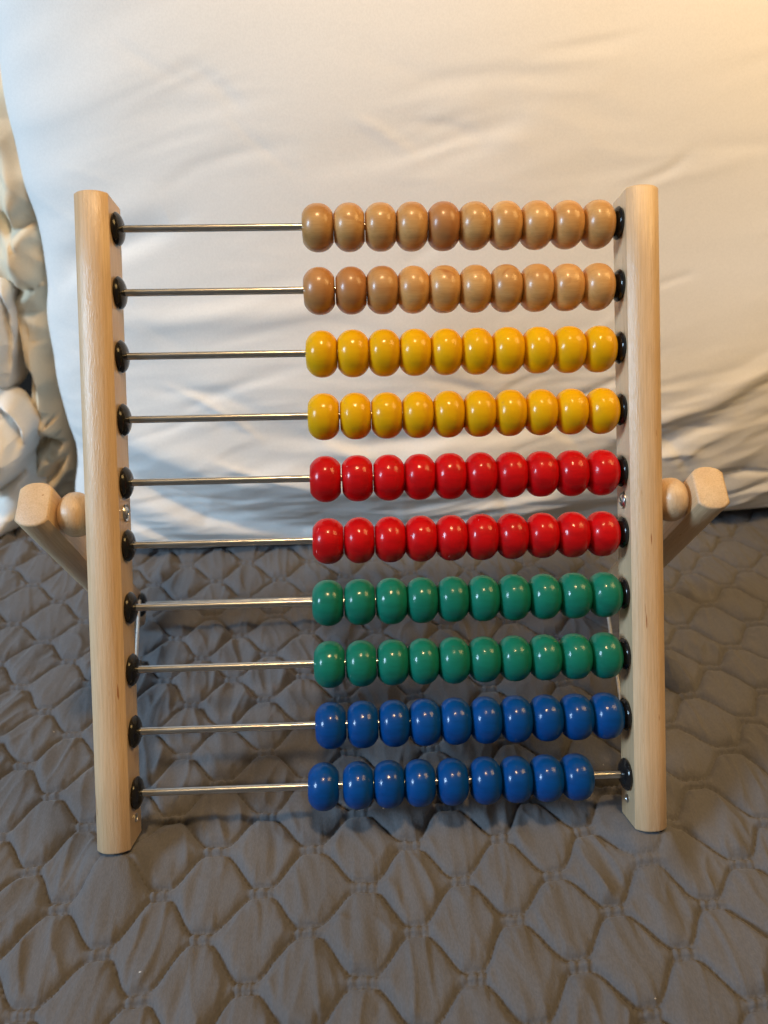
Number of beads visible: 99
